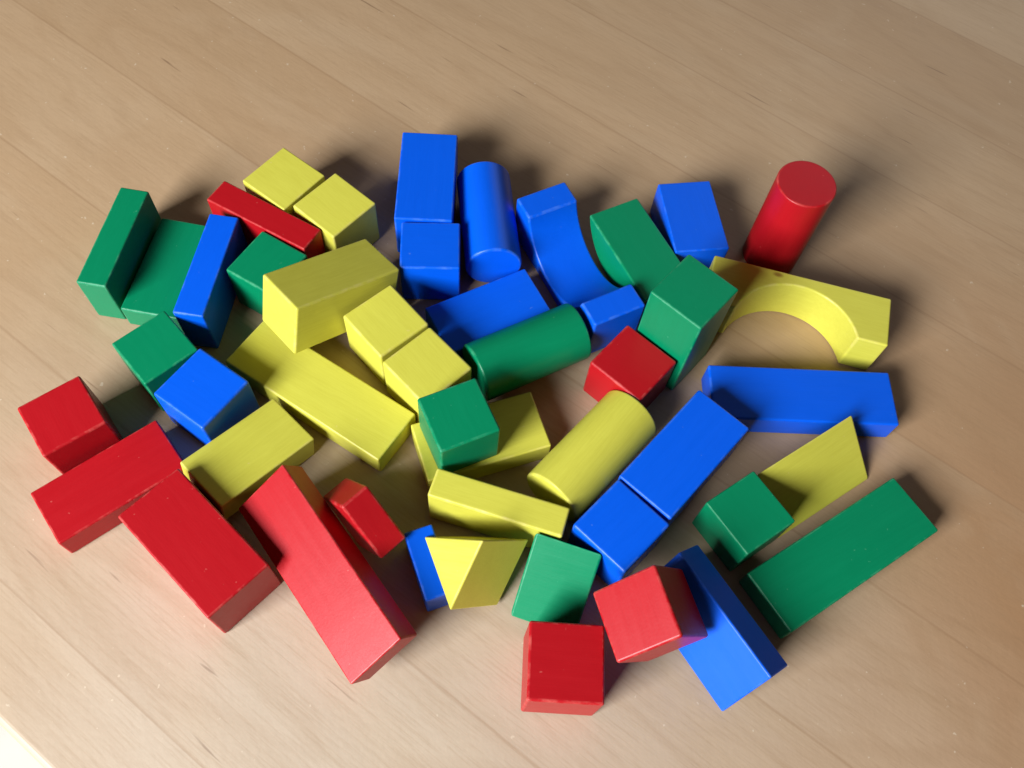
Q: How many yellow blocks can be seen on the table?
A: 13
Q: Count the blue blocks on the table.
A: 13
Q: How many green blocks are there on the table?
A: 11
